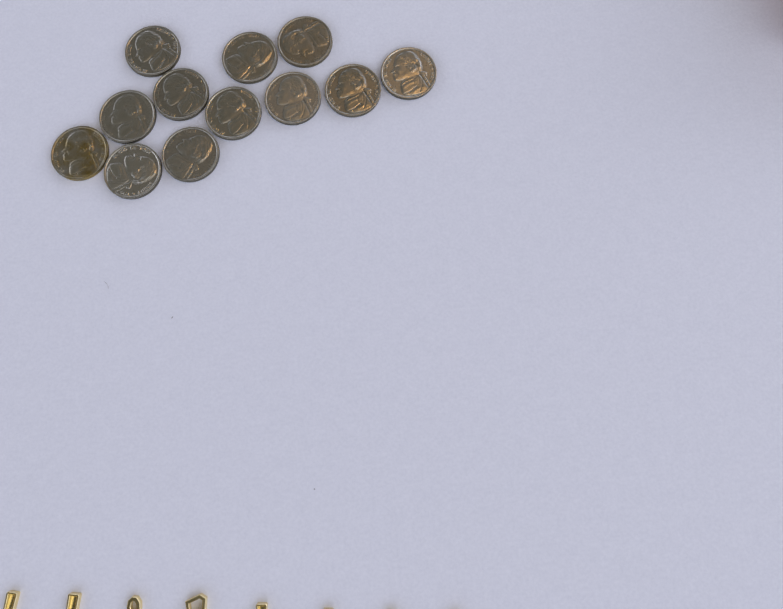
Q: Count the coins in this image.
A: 12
